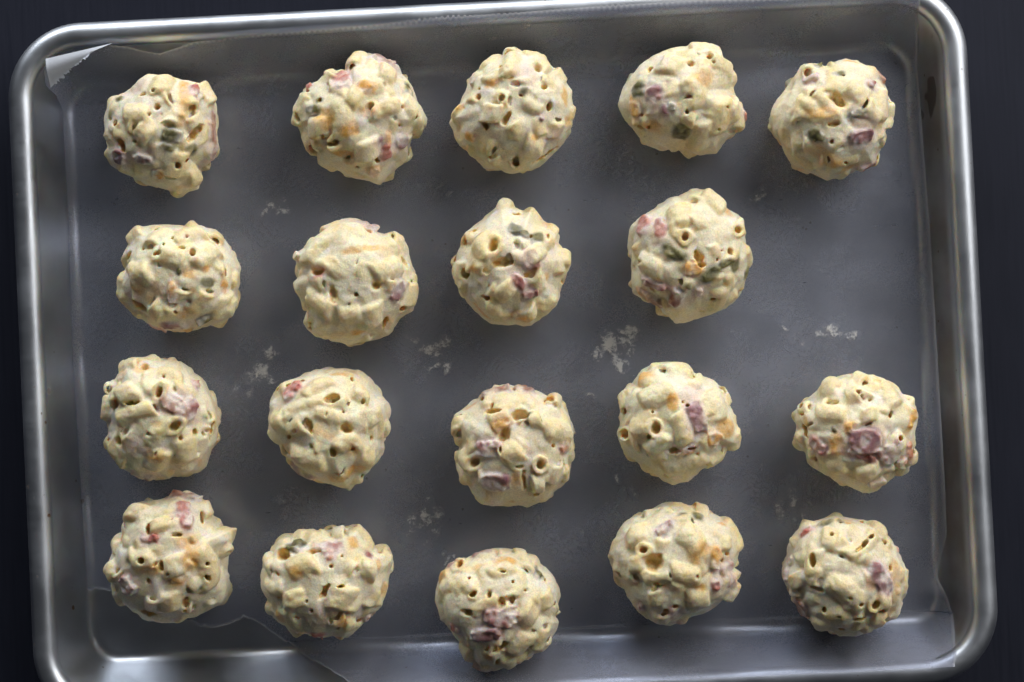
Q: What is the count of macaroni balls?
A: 19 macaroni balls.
